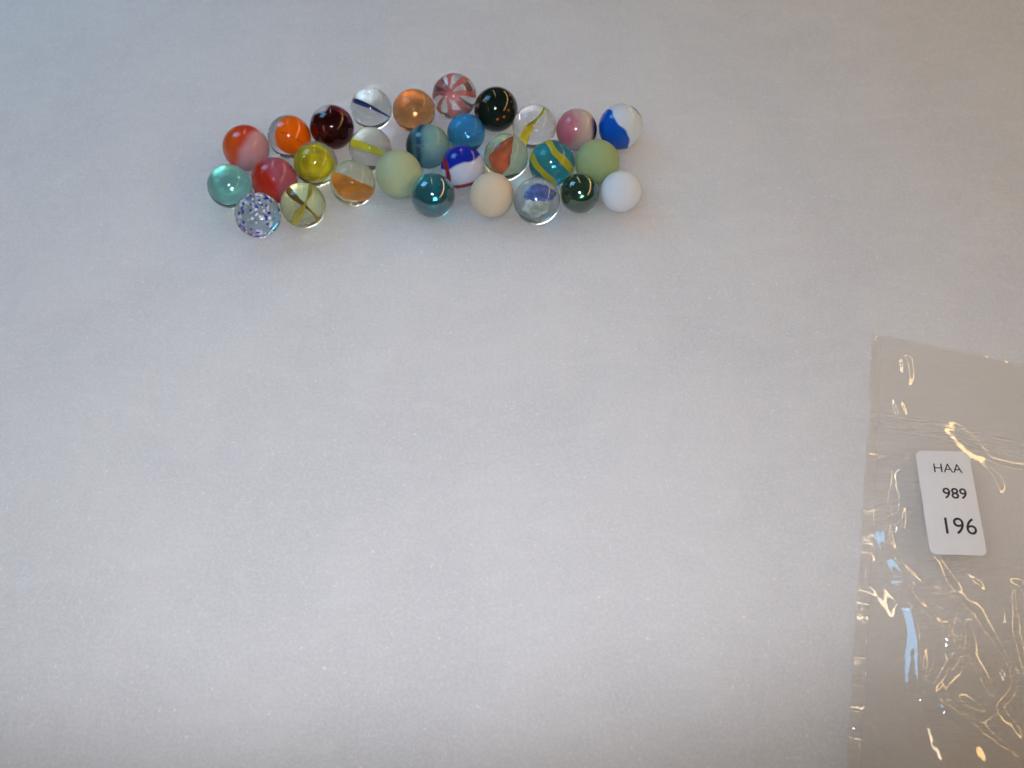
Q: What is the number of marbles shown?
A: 29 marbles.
